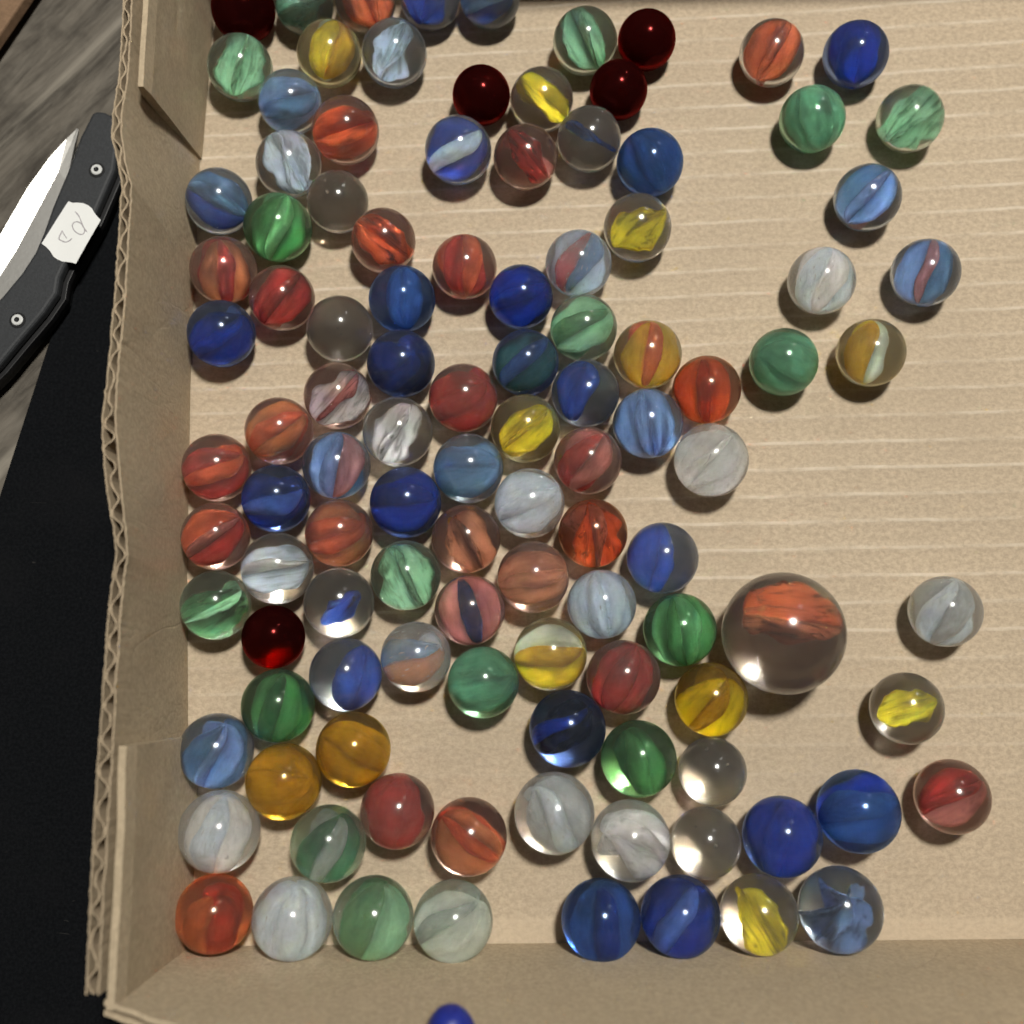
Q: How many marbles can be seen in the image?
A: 110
